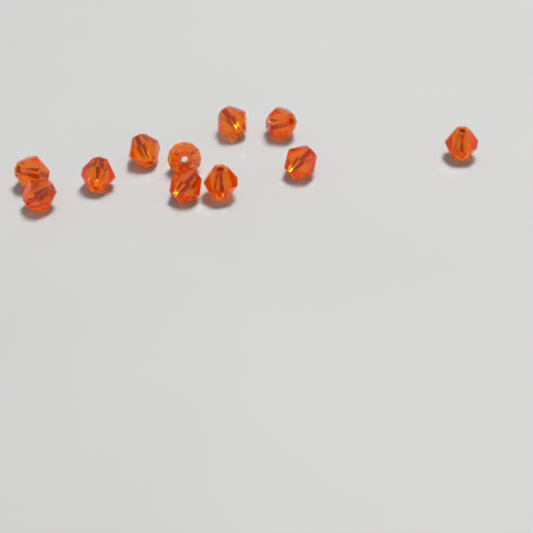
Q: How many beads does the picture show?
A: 11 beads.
